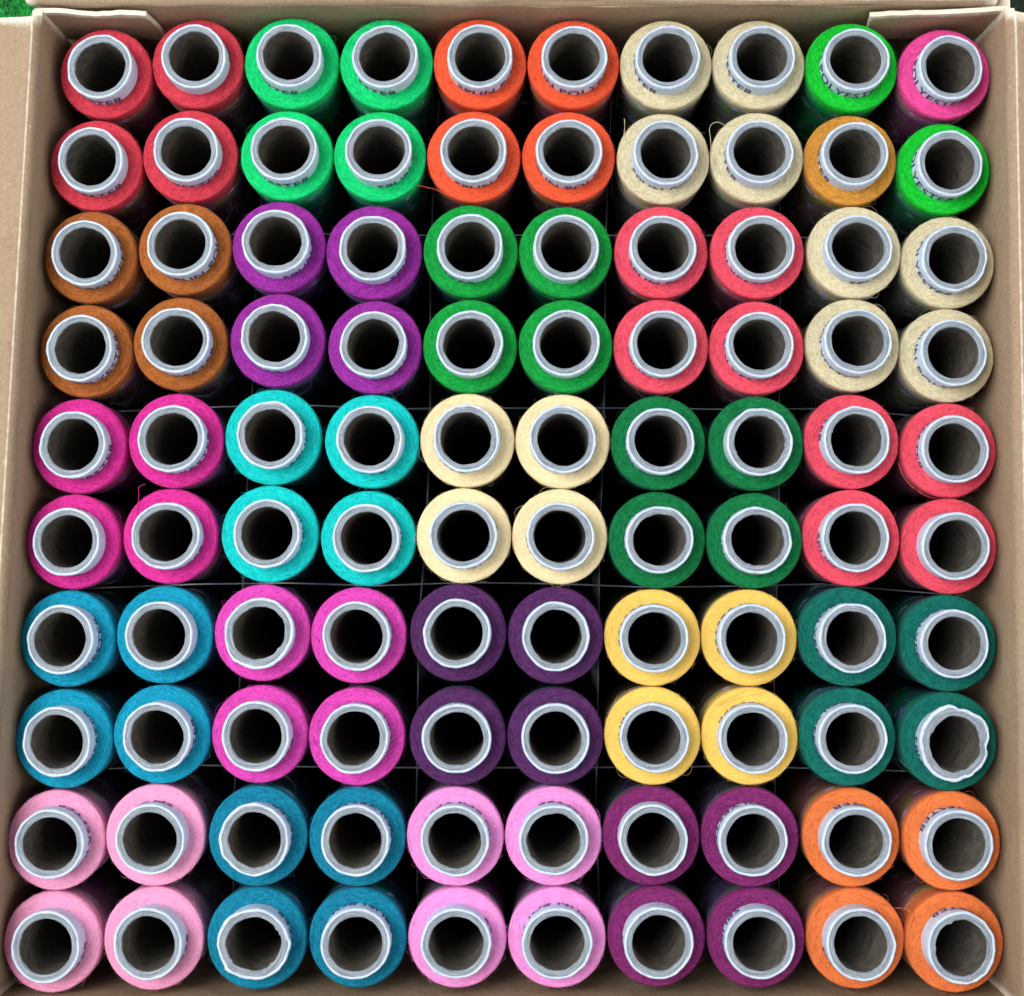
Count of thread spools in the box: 100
